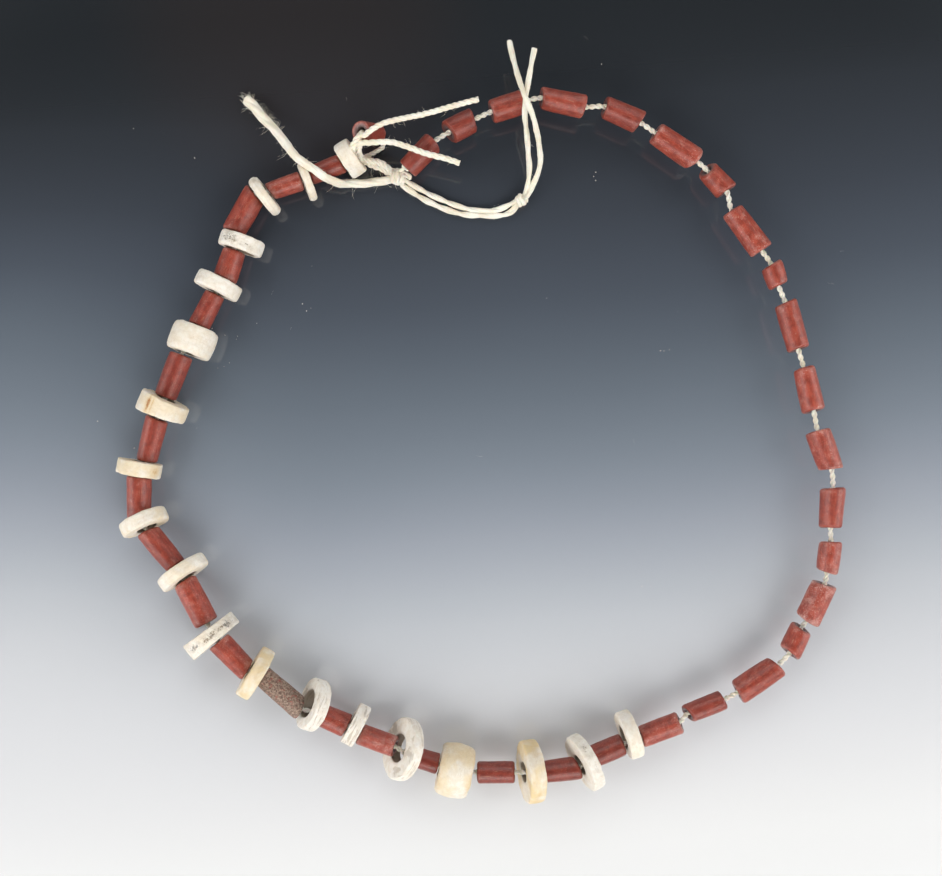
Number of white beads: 19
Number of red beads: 38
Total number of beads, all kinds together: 57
